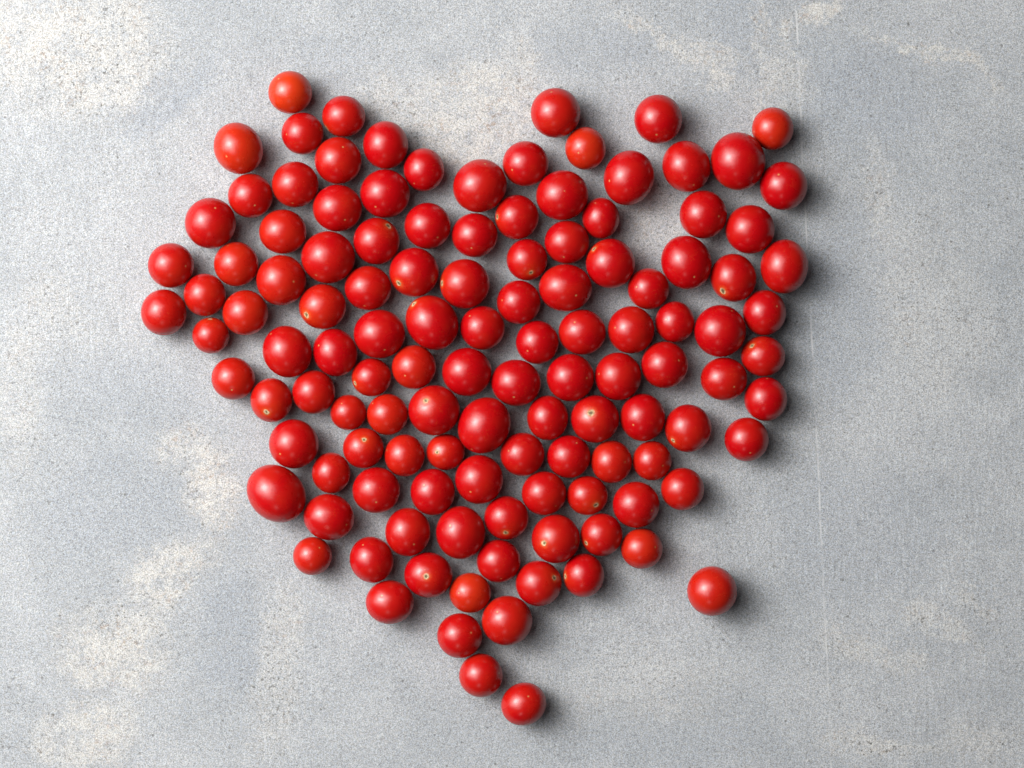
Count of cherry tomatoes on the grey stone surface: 122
